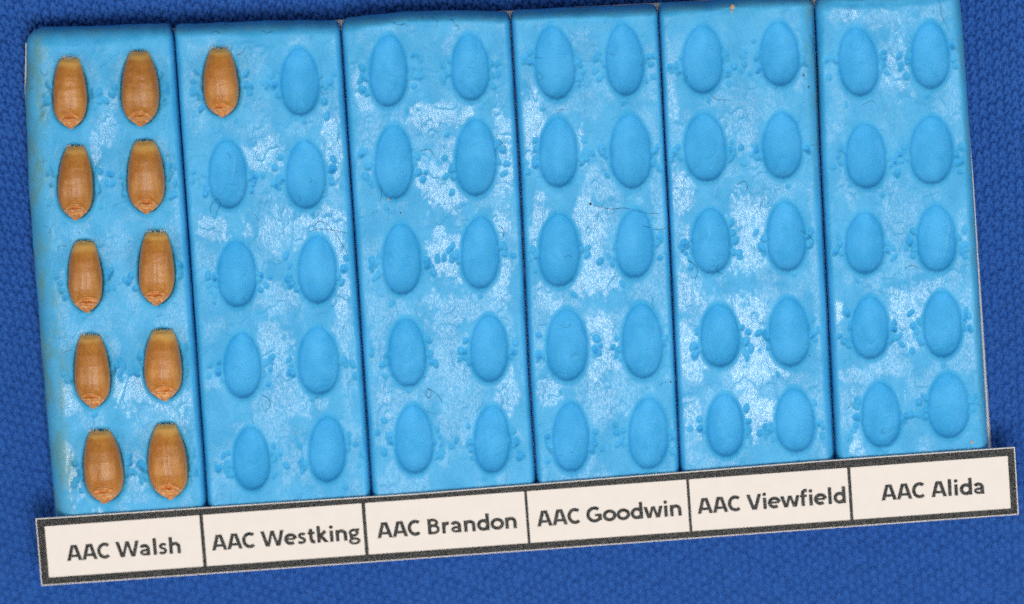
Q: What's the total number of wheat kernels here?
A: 11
